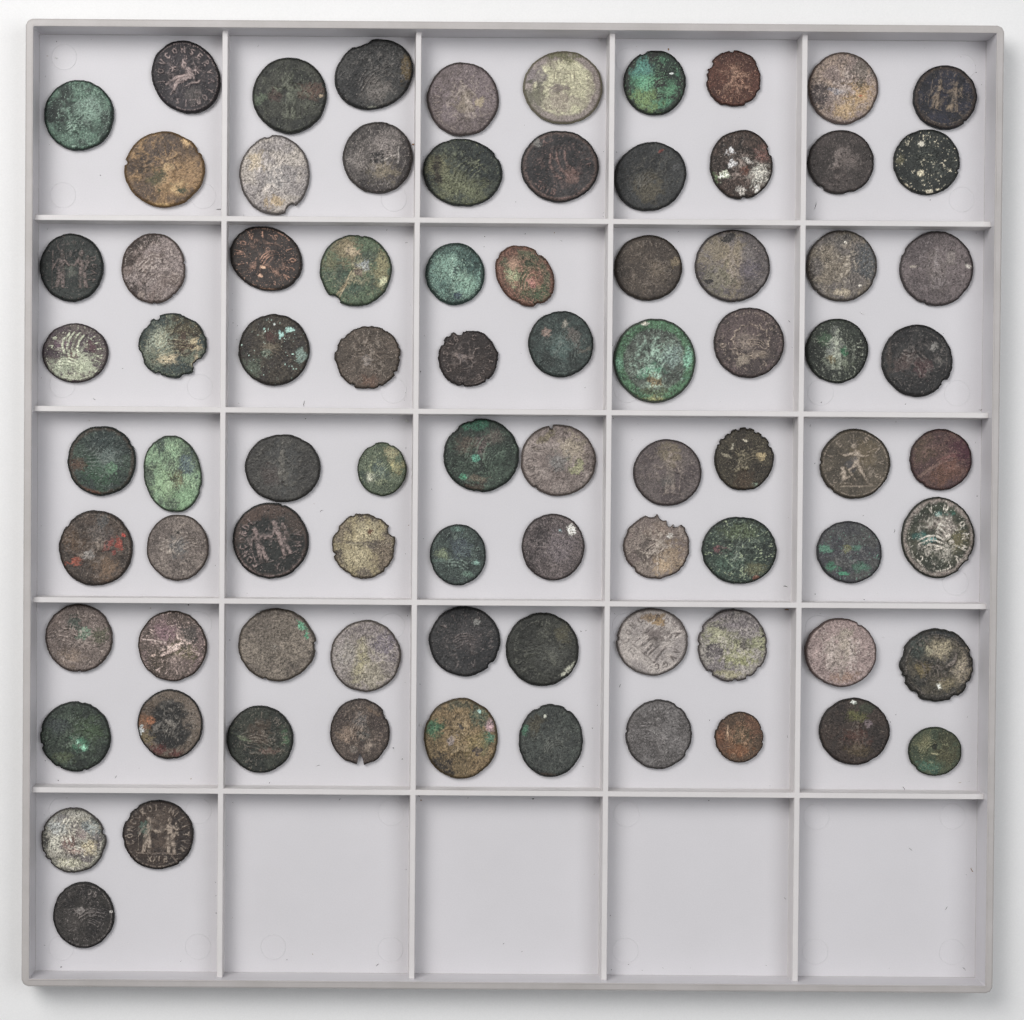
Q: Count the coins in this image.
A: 82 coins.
